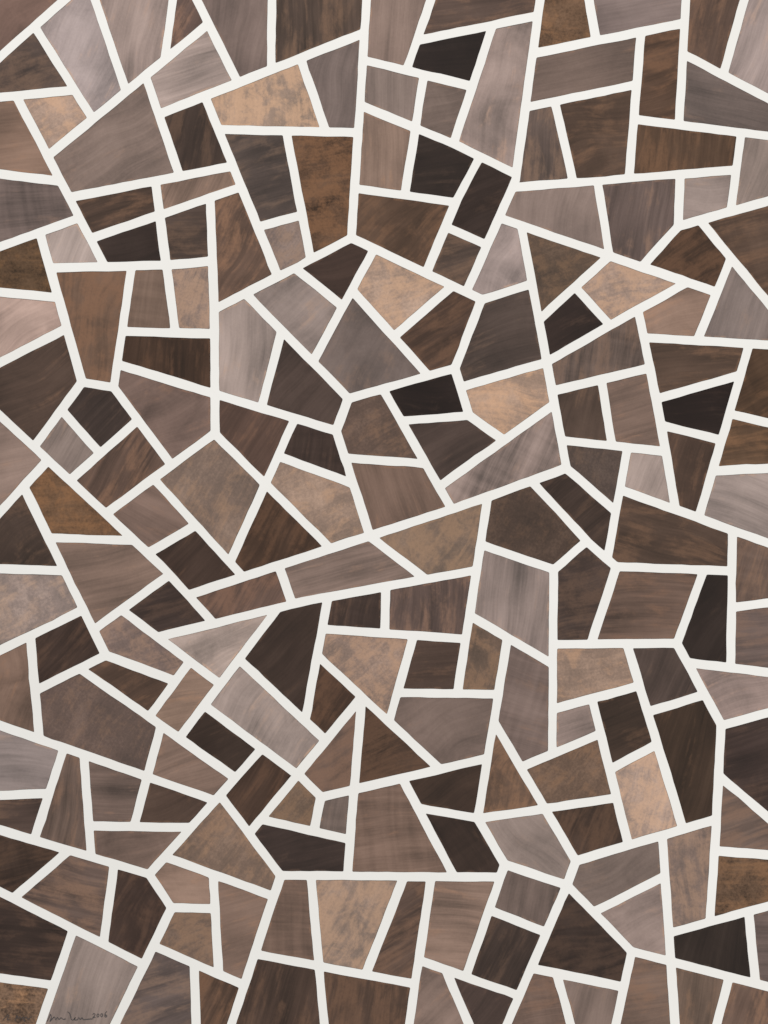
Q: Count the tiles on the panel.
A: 199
